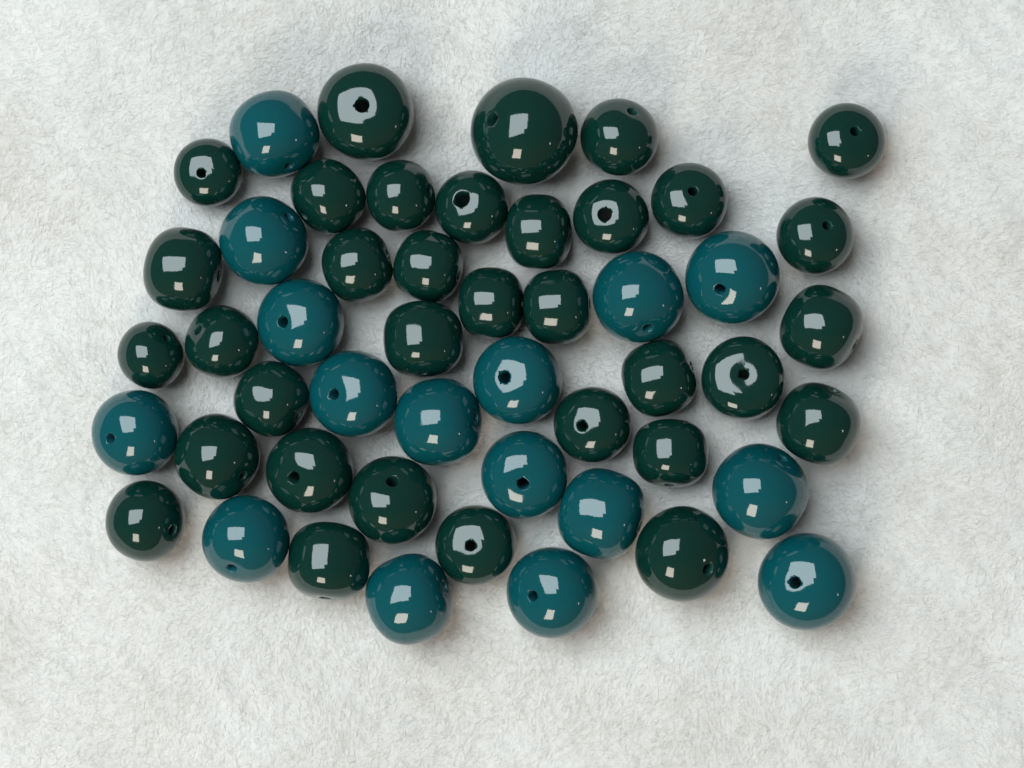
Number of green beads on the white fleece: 34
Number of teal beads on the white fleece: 16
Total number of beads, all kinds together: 50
